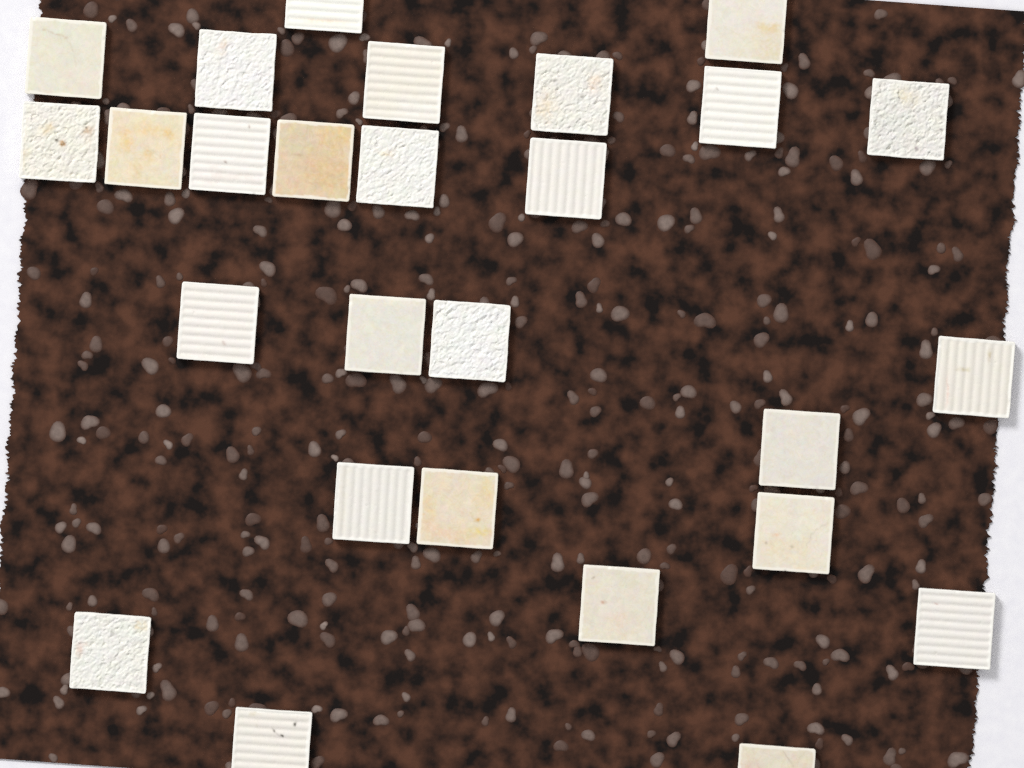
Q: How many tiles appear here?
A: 27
